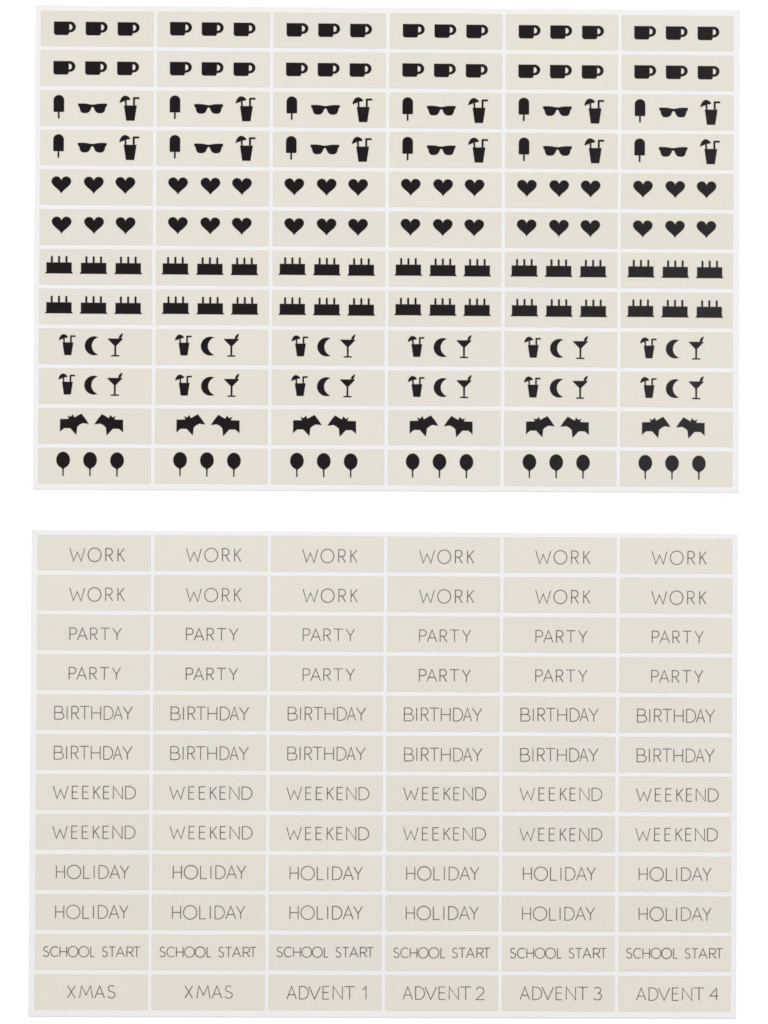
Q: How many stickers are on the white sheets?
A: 144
